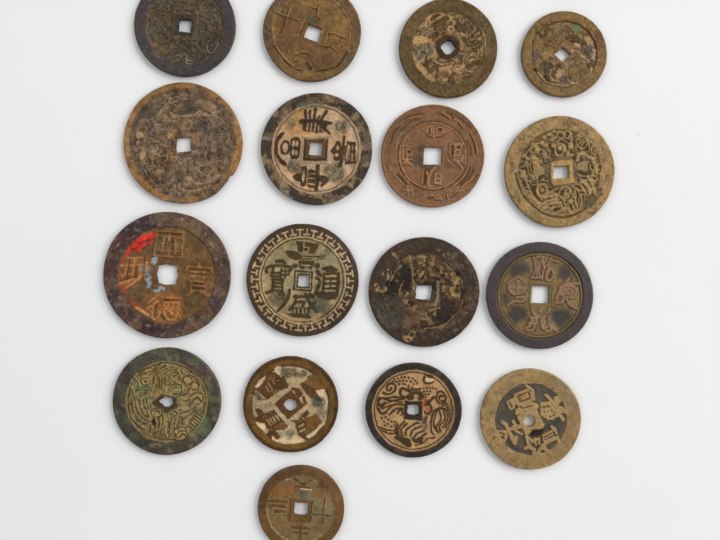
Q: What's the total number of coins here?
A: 17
